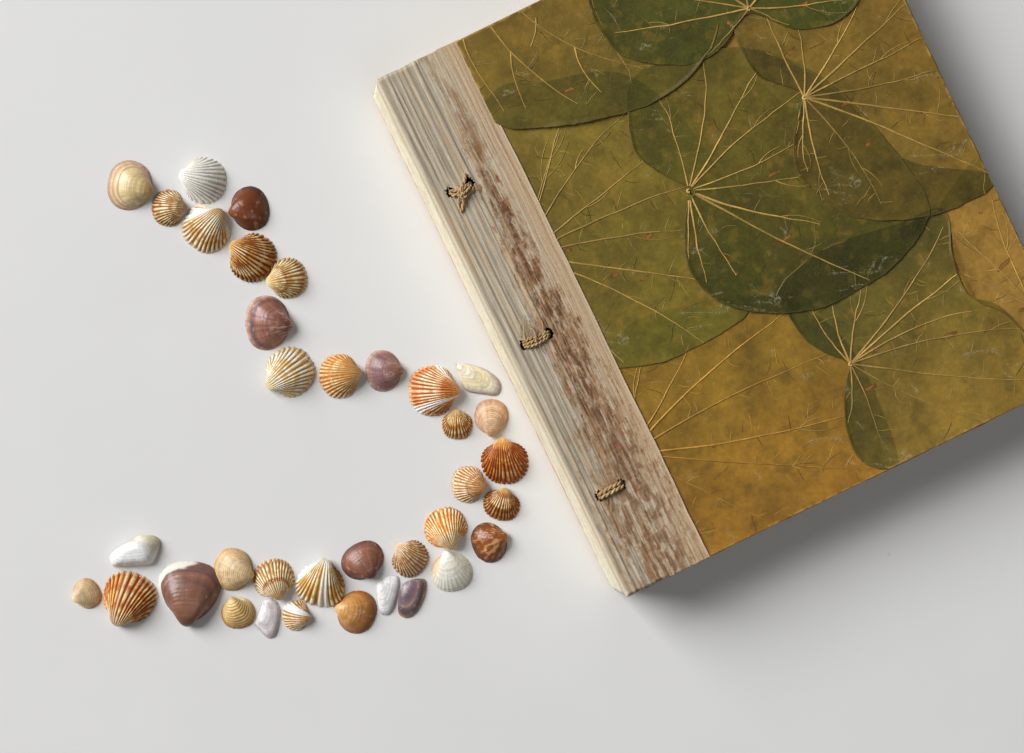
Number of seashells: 36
